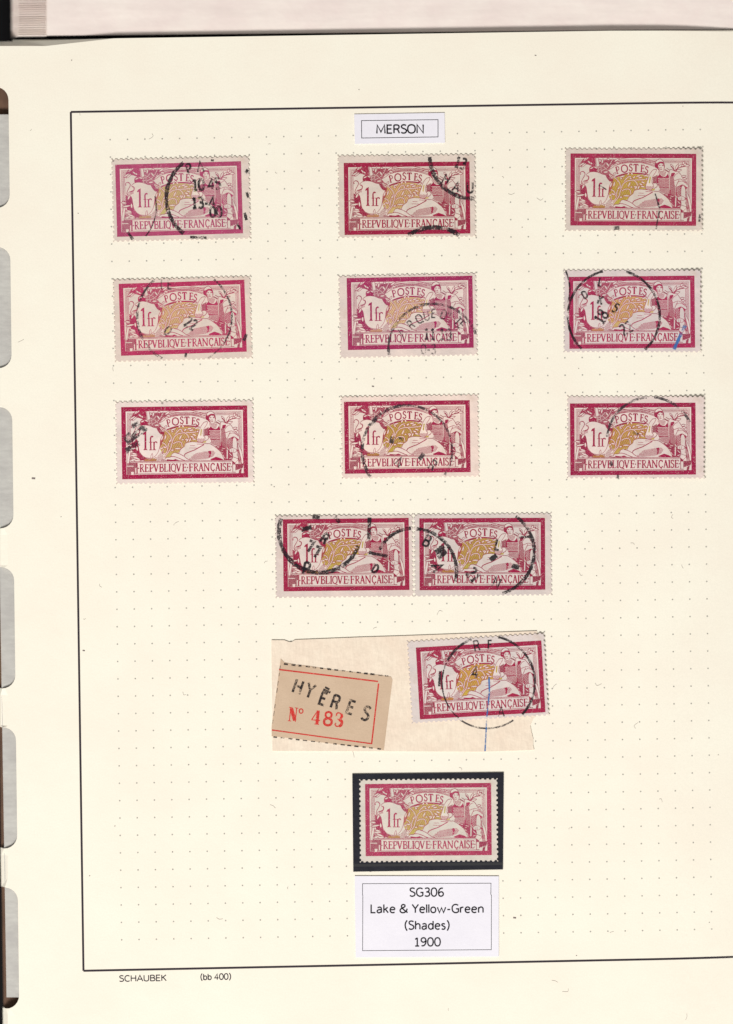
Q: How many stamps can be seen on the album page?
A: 13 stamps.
